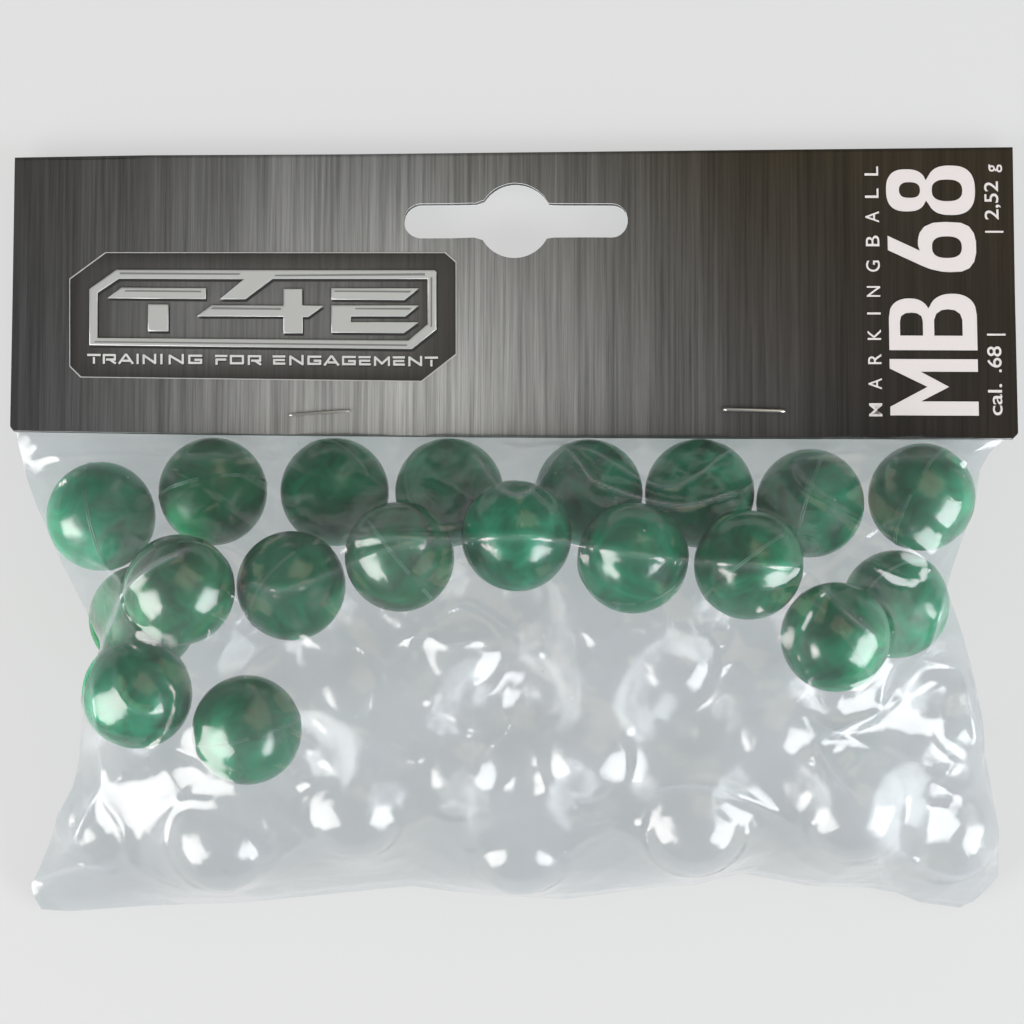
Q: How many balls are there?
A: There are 19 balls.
